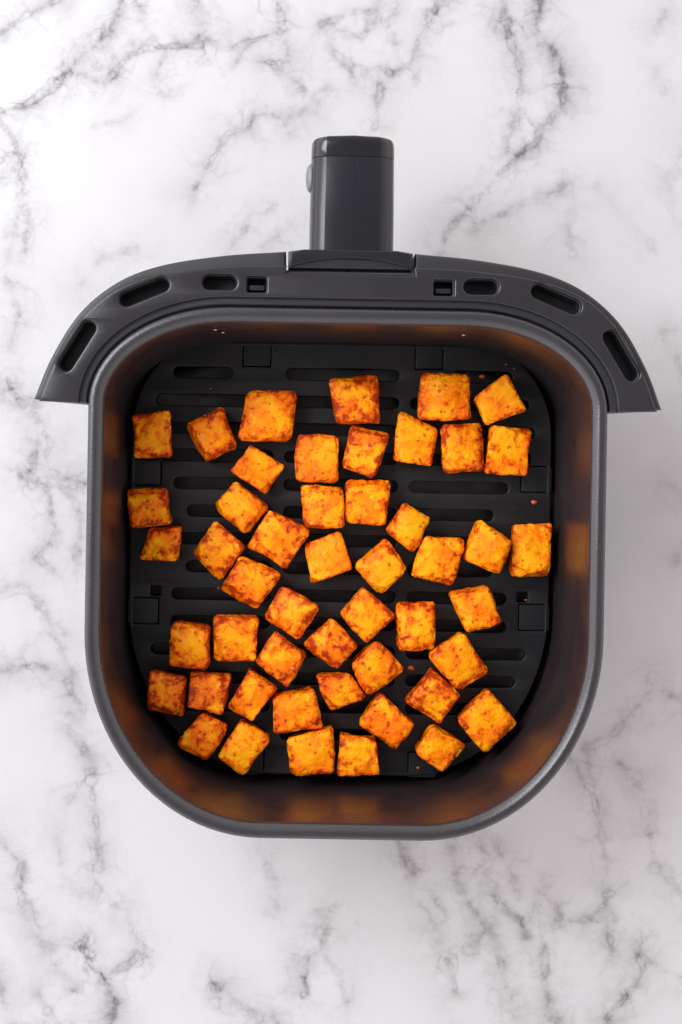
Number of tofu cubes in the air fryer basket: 49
